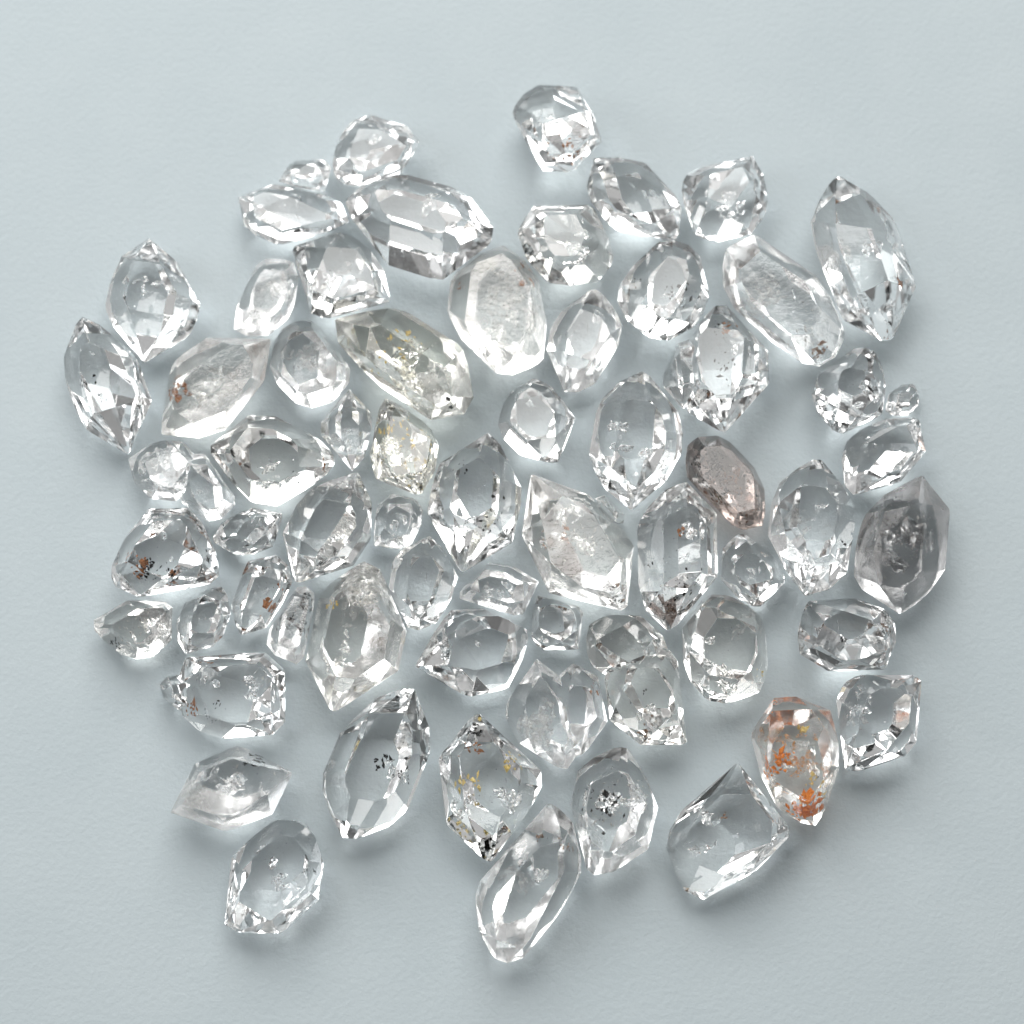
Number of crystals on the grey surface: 64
